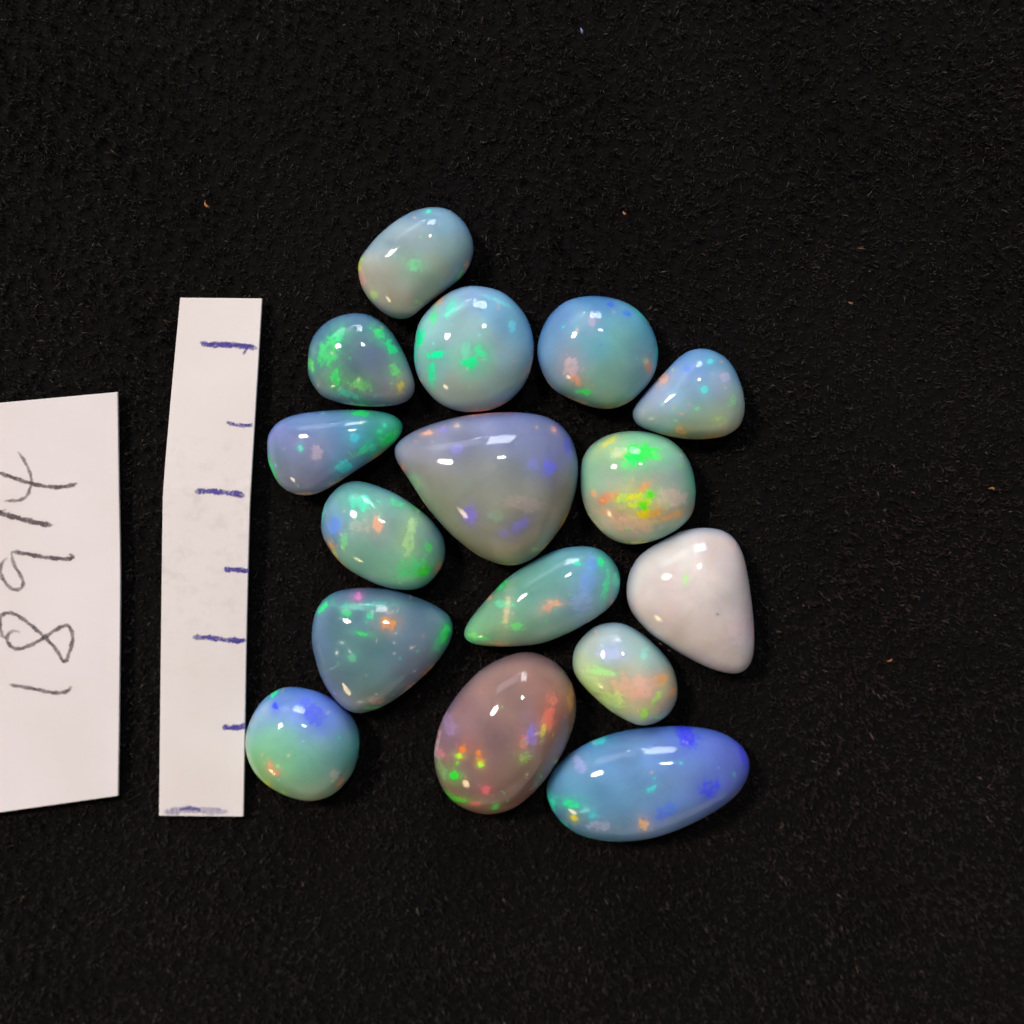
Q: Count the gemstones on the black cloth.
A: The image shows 16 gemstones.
